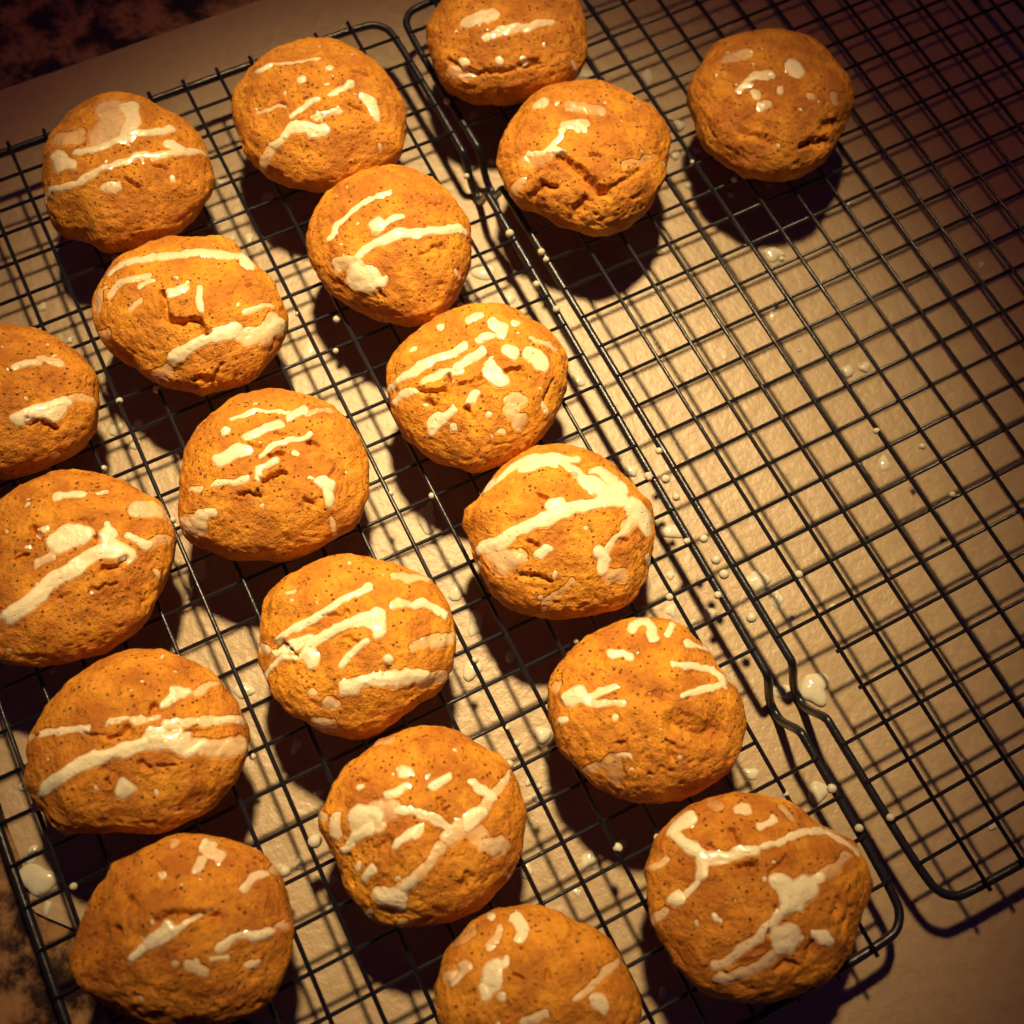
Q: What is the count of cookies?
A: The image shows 19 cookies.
